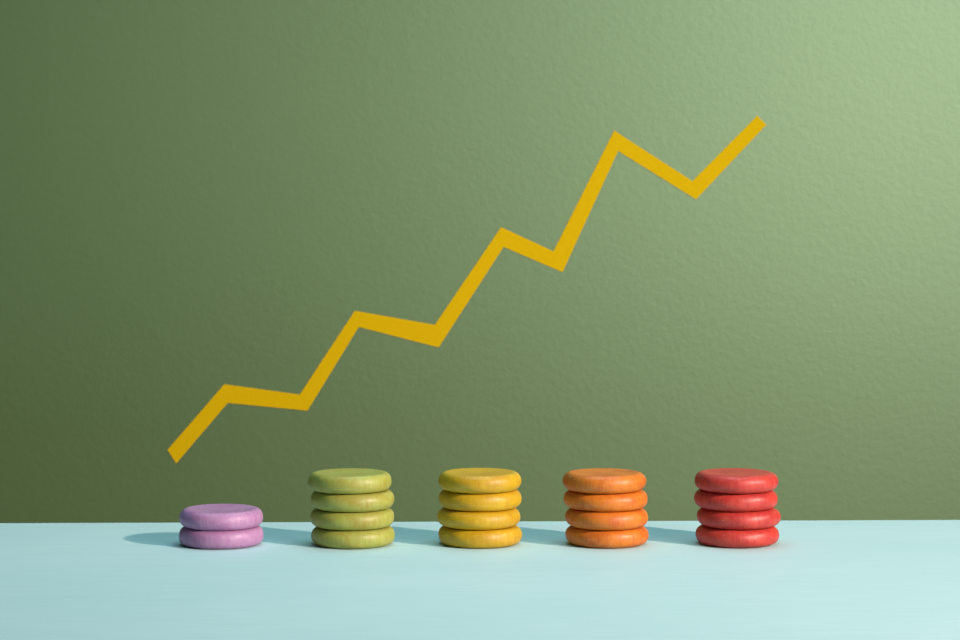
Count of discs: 18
